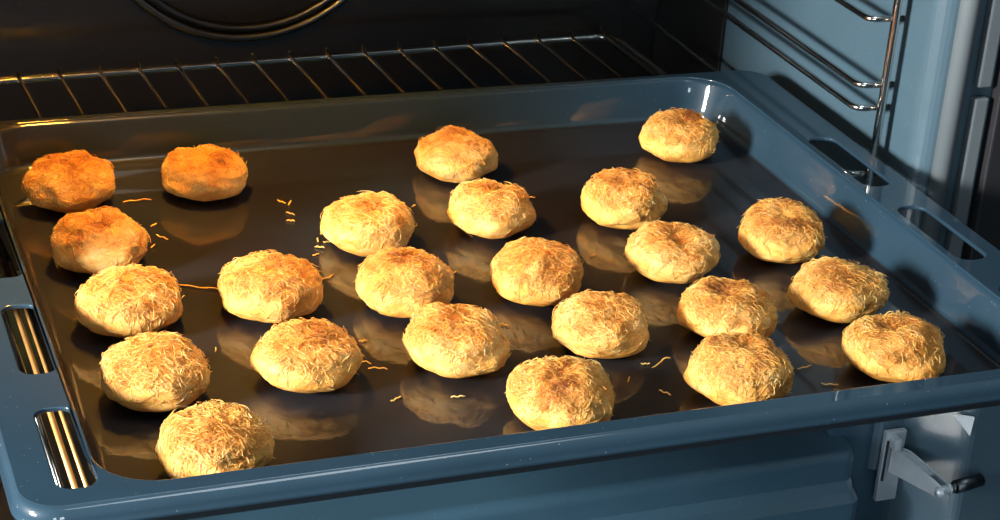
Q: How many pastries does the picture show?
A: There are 24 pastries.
